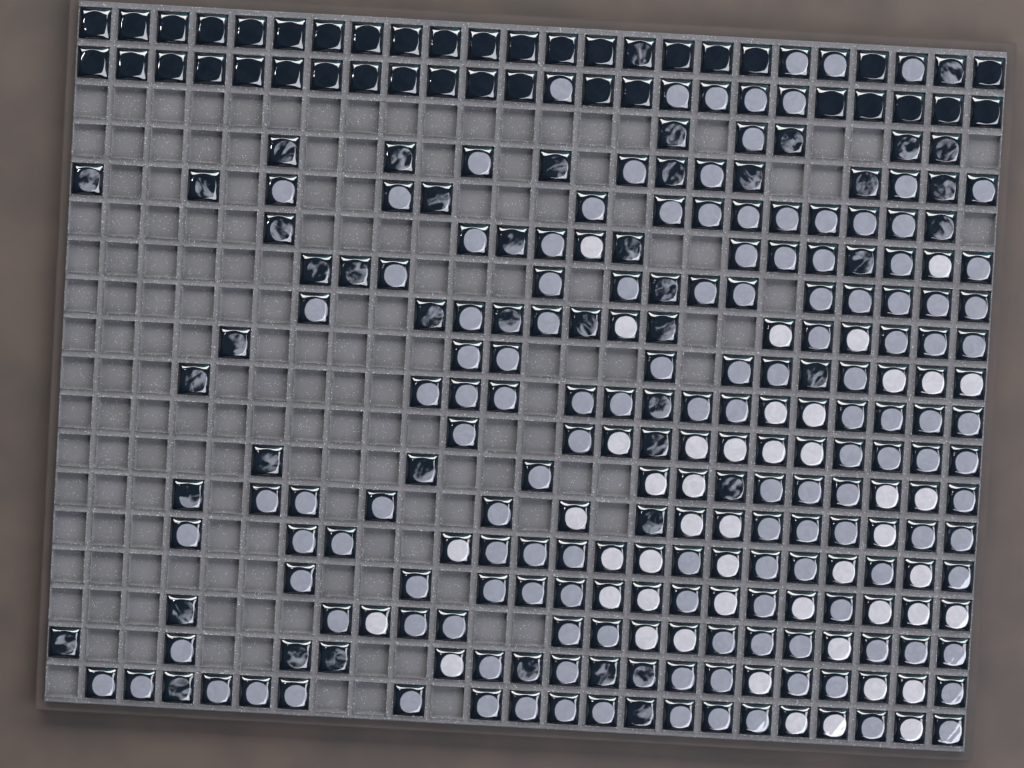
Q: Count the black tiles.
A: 38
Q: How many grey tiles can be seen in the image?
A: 138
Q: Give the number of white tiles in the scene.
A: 47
